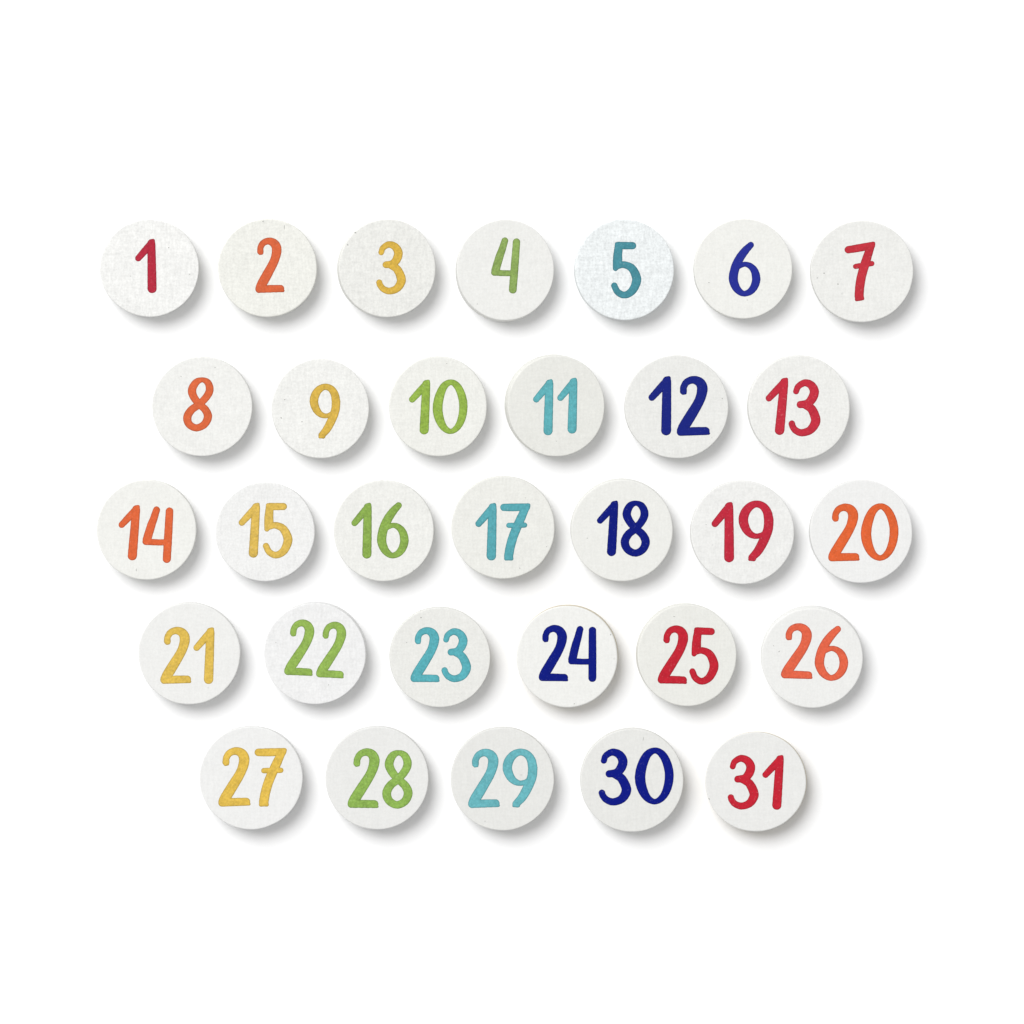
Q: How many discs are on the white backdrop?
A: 31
